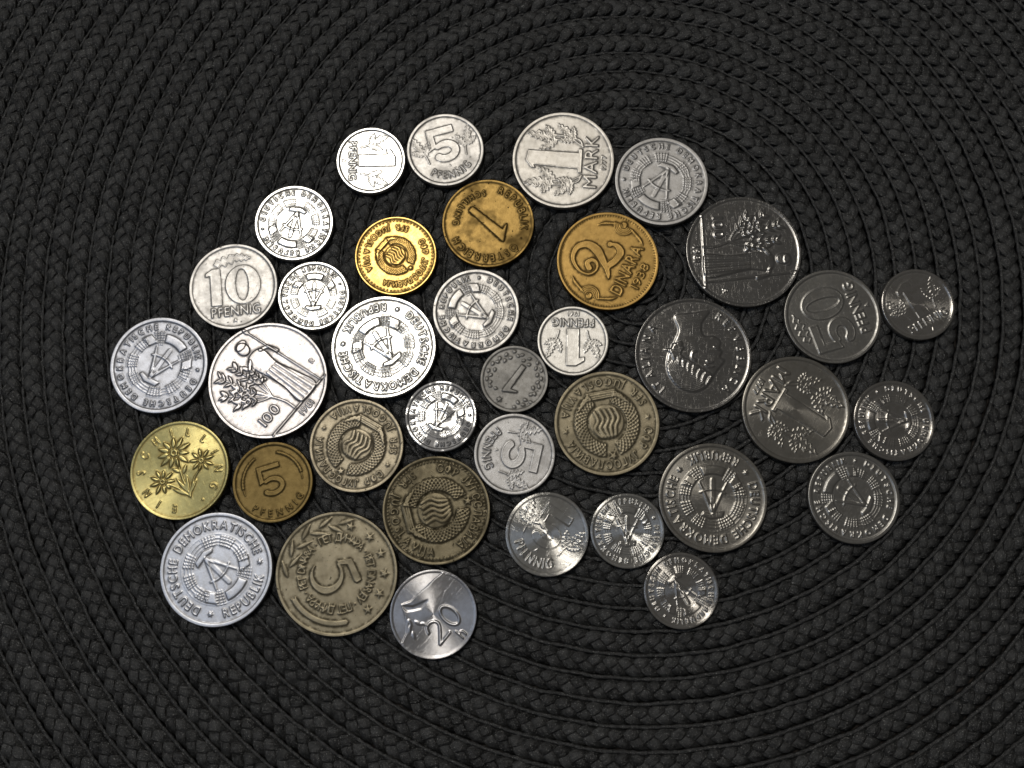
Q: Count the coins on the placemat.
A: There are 37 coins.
